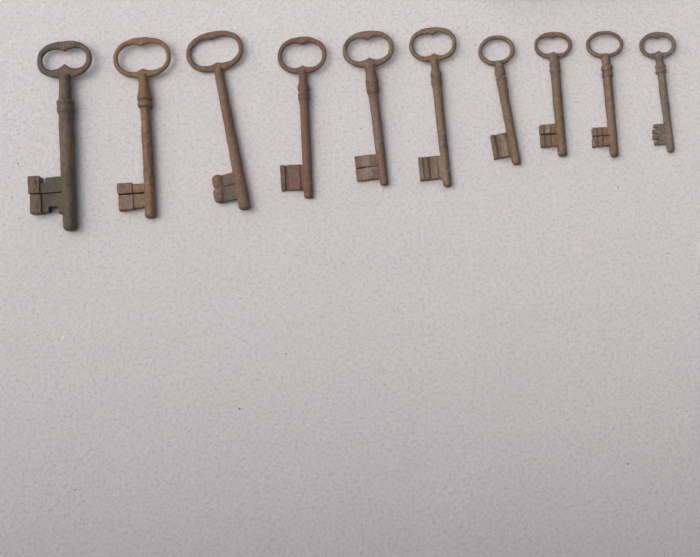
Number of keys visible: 10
